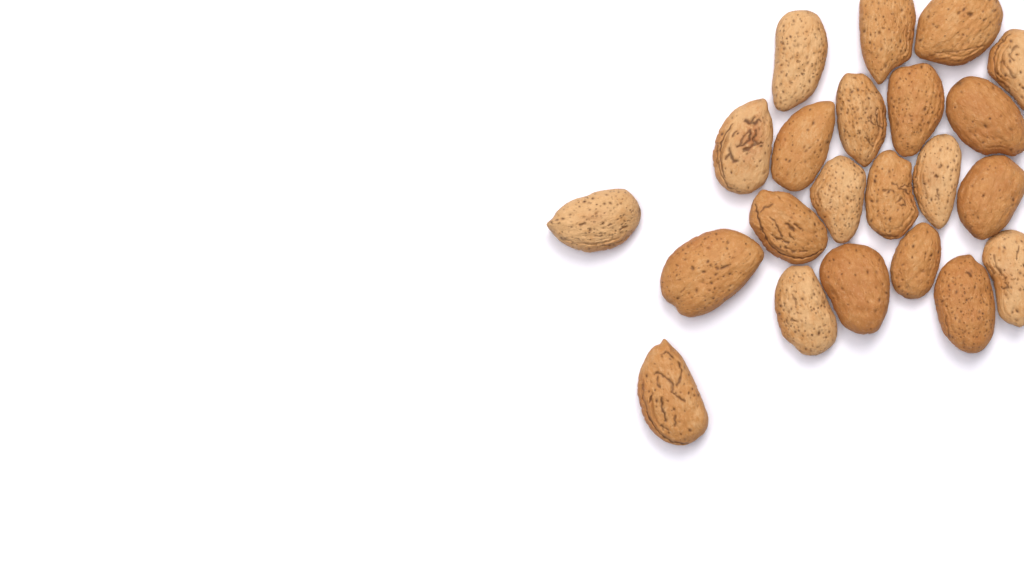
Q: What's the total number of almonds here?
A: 22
